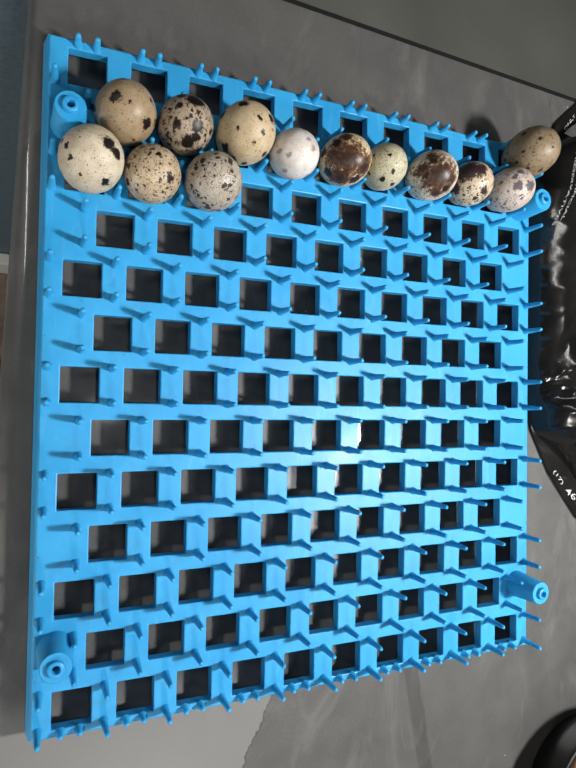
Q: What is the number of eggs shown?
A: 13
